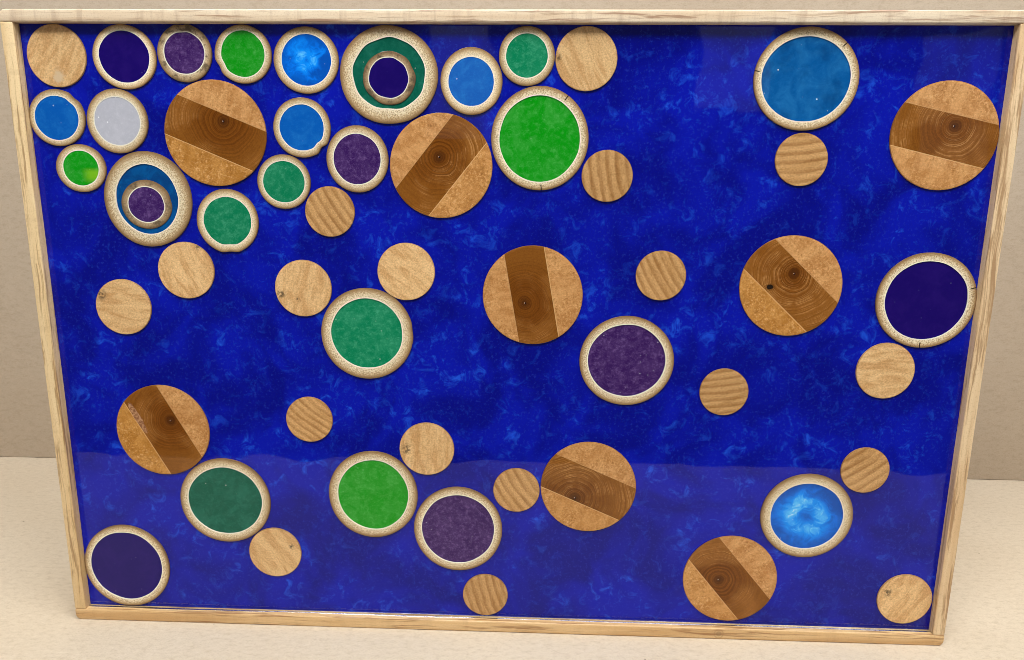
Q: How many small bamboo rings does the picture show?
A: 15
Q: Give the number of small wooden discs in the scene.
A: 19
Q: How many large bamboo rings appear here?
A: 12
